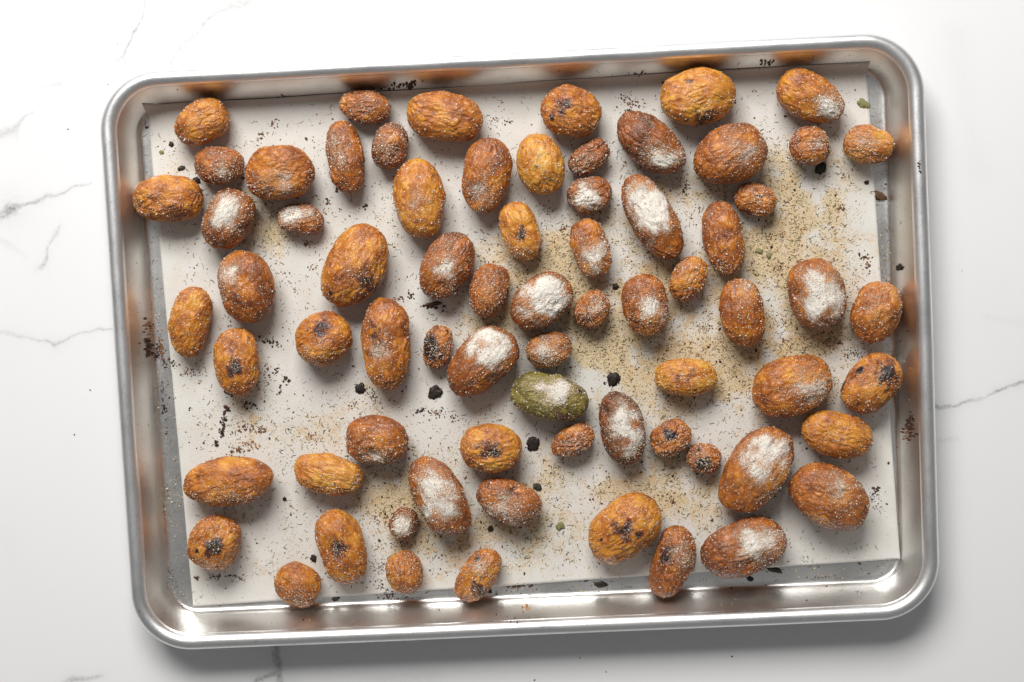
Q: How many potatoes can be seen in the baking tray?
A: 71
